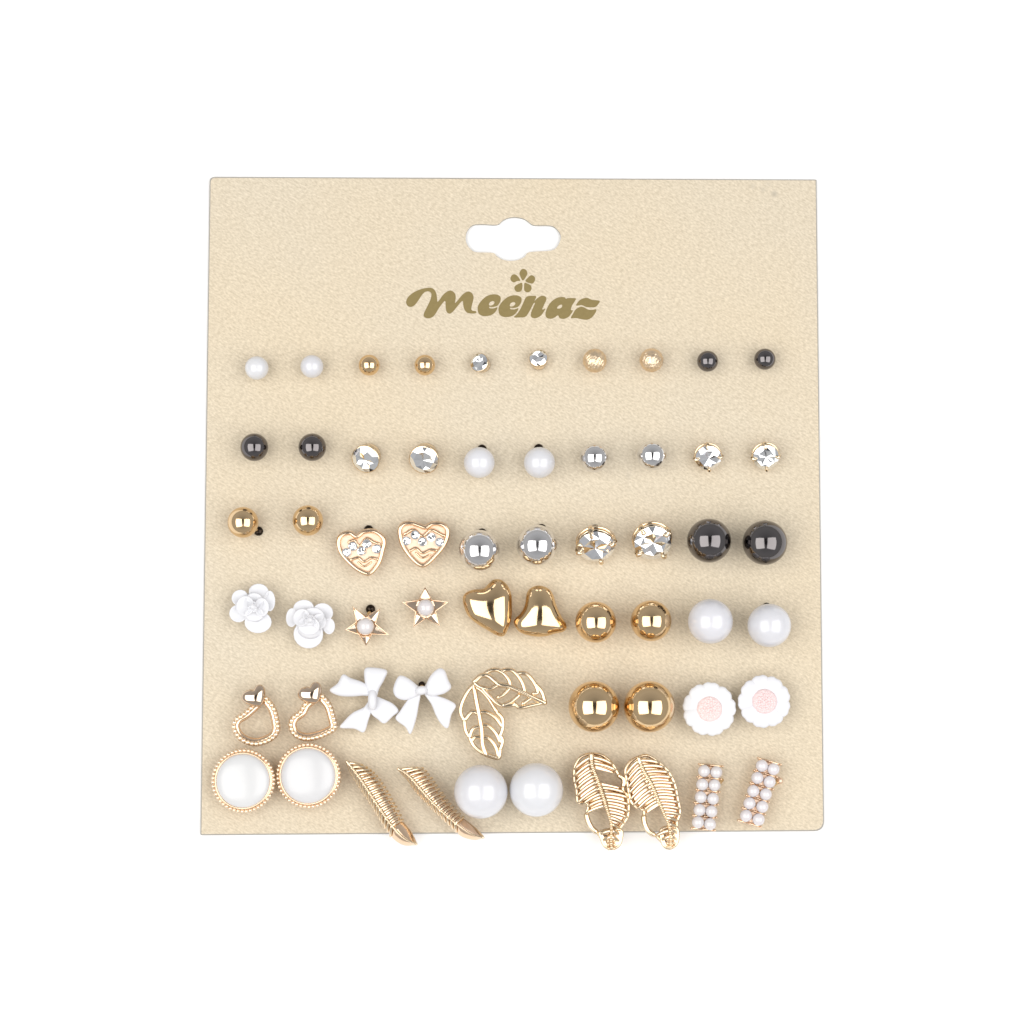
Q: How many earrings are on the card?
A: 60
